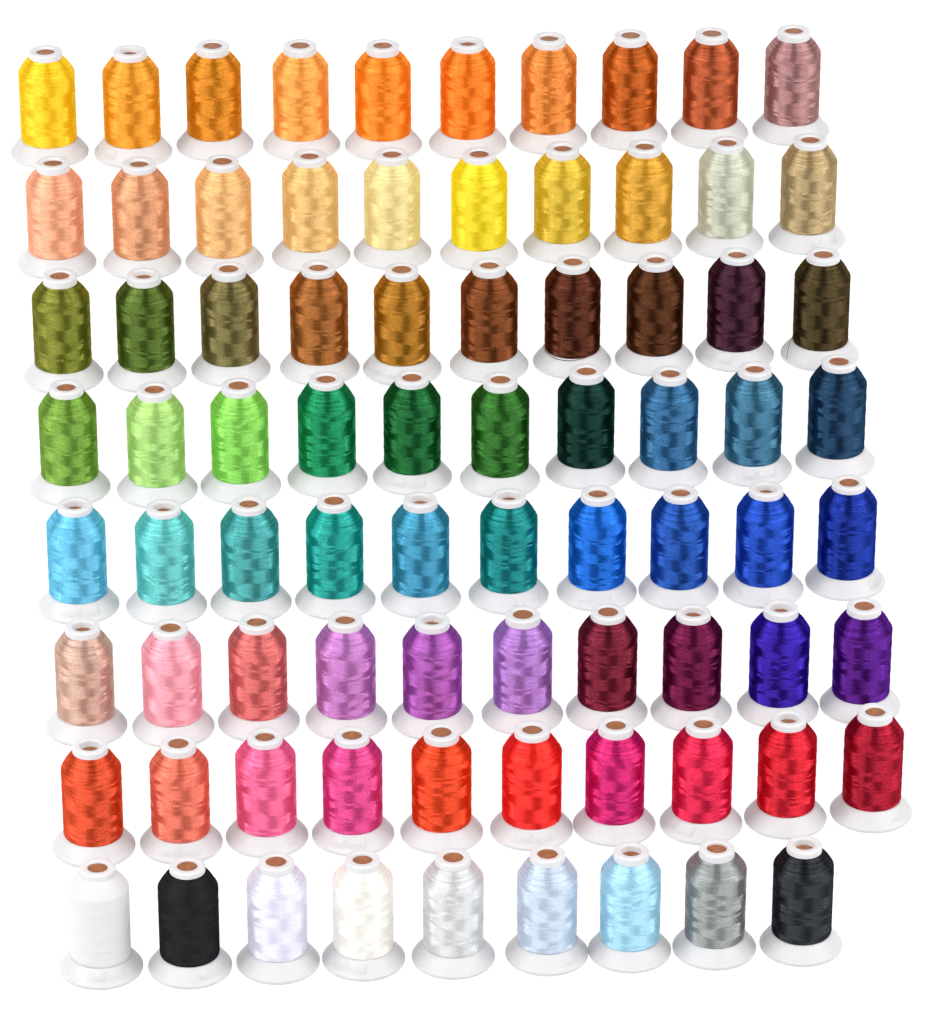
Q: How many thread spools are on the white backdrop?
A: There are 79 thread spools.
